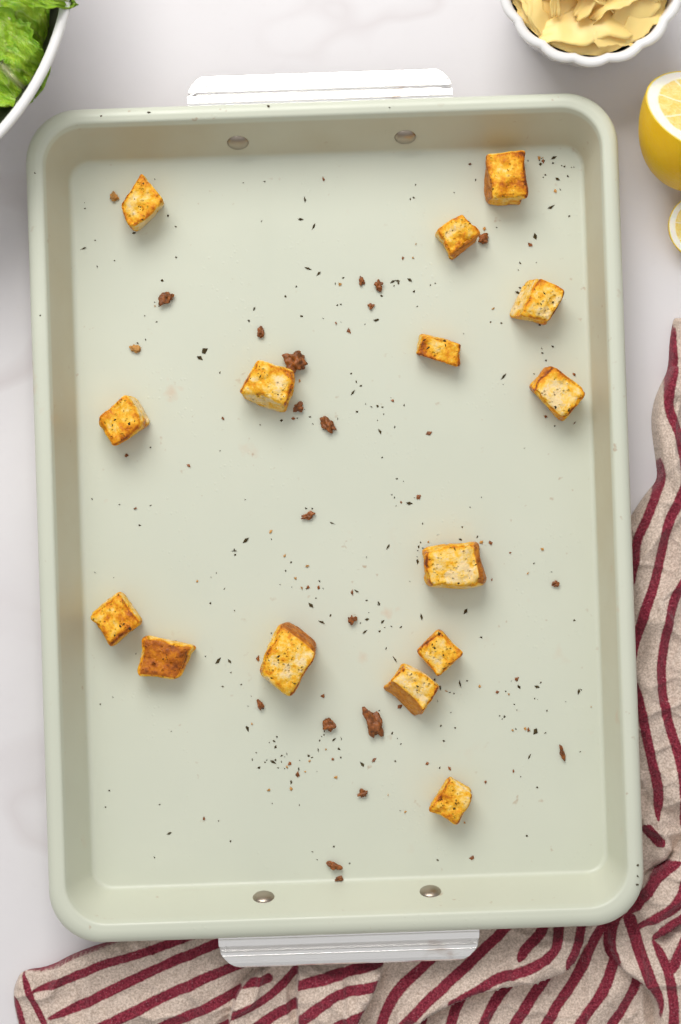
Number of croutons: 15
